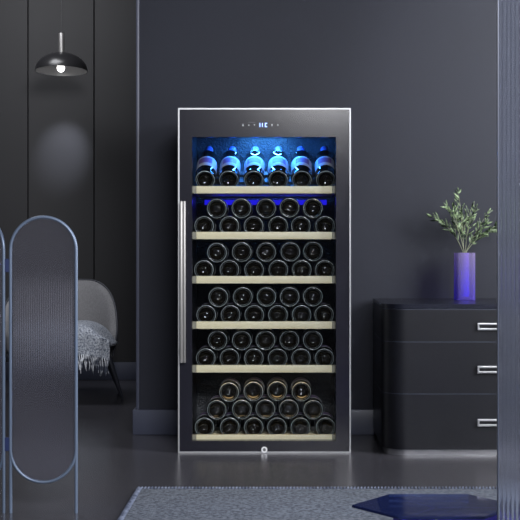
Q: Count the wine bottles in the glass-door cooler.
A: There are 65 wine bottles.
